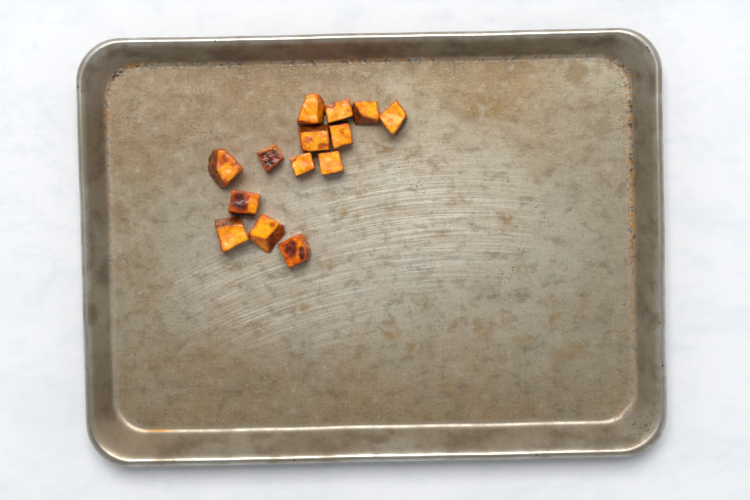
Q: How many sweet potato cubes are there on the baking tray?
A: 14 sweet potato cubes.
